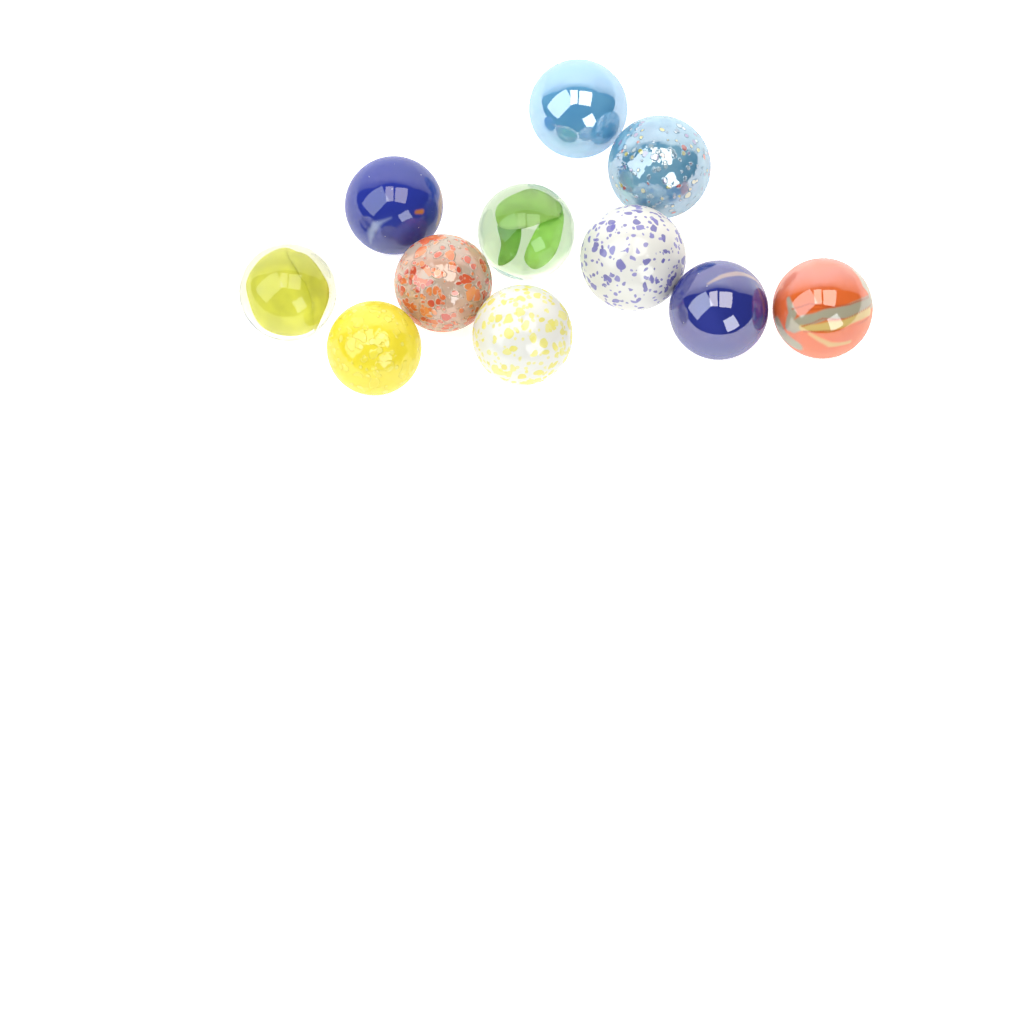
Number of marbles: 11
